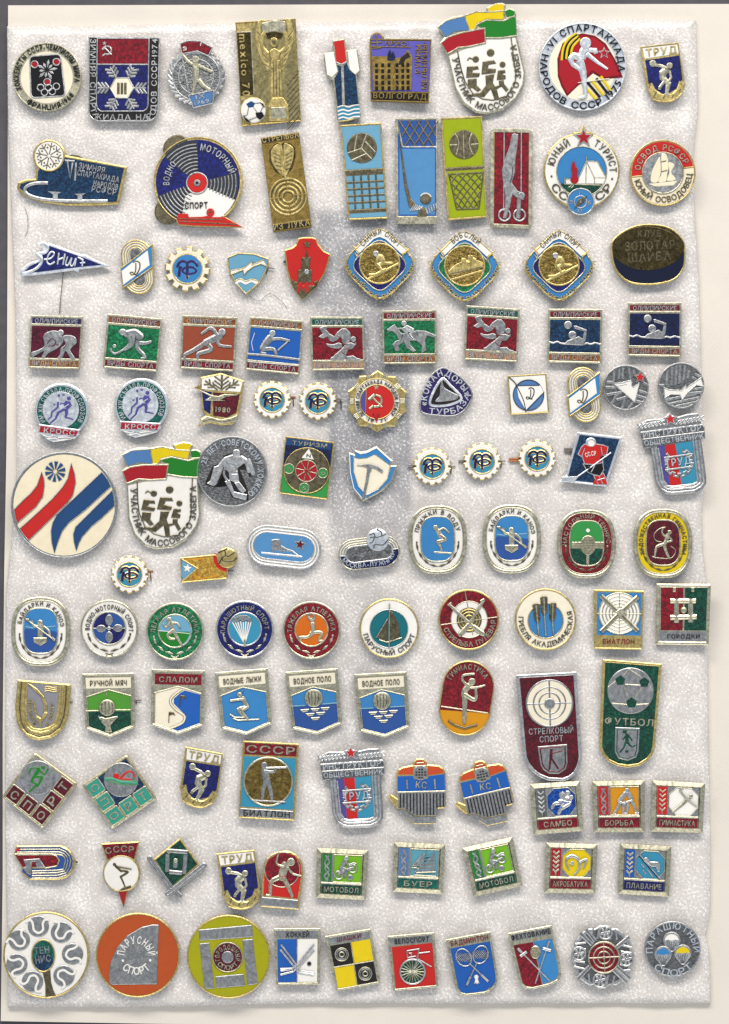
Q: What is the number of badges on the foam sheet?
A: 114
